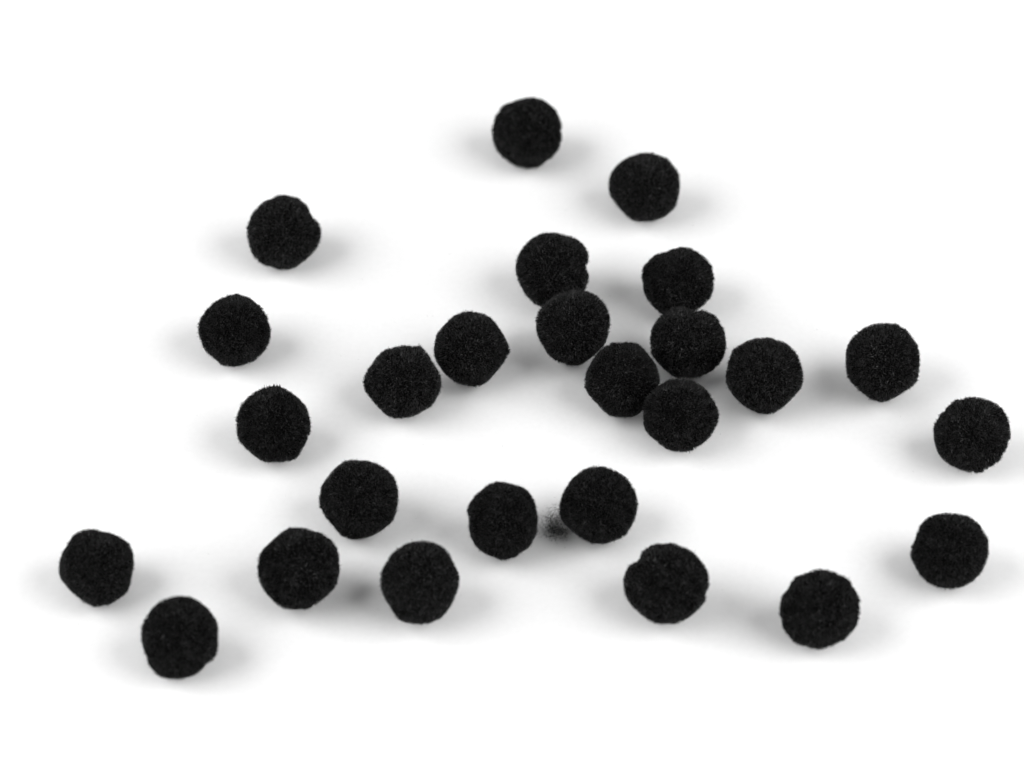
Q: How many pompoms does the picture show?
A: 26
